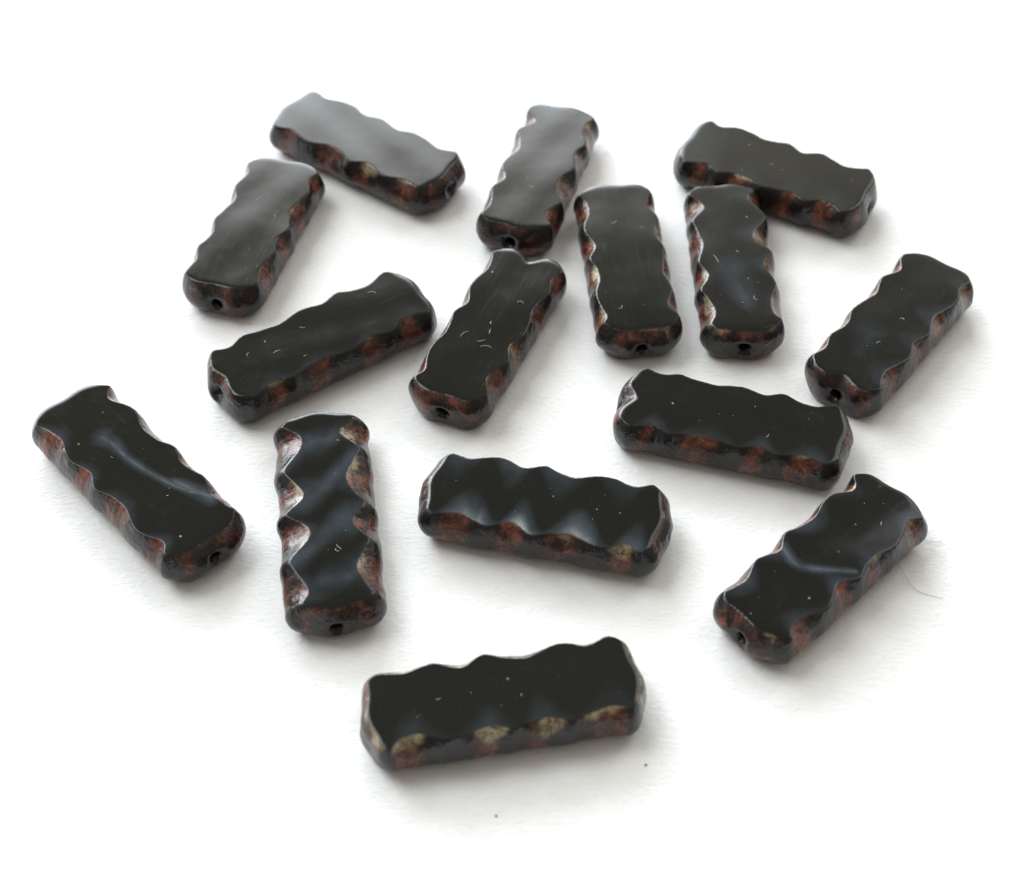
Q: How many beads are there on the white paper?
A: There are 15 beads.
